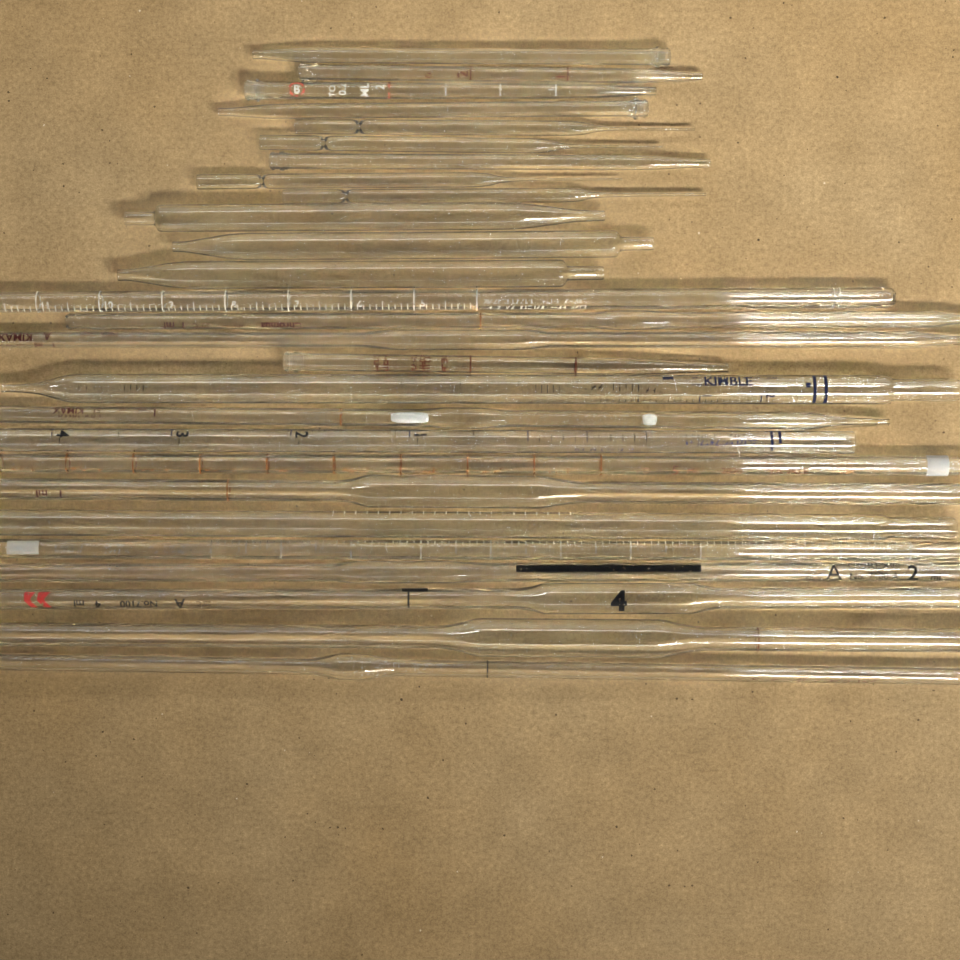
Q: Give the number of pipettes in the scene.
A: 27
